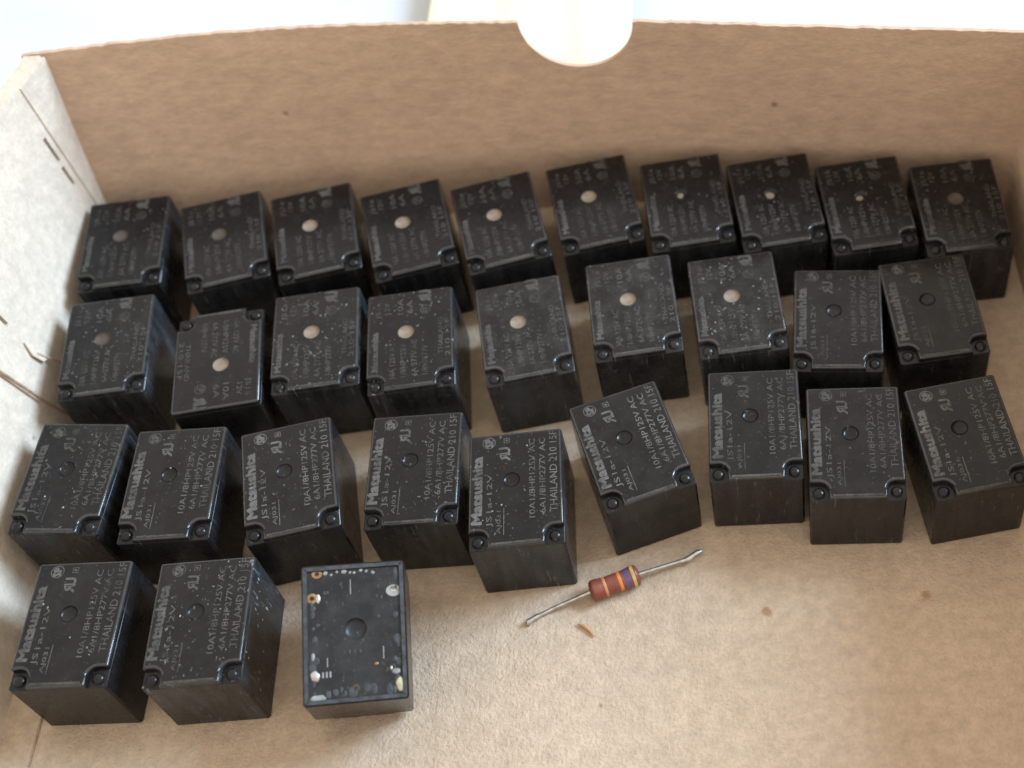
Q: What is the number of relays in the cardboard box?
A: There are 31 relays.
